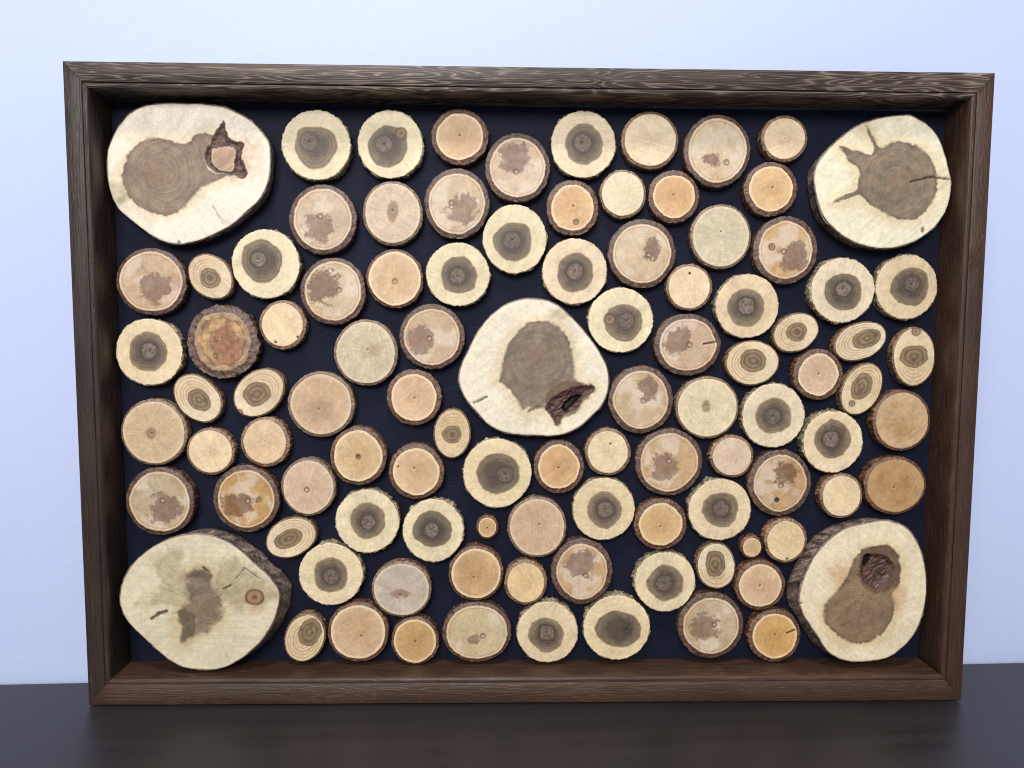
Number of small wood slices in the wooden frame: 95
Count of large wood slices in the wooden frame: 5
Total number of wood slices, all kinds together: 100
